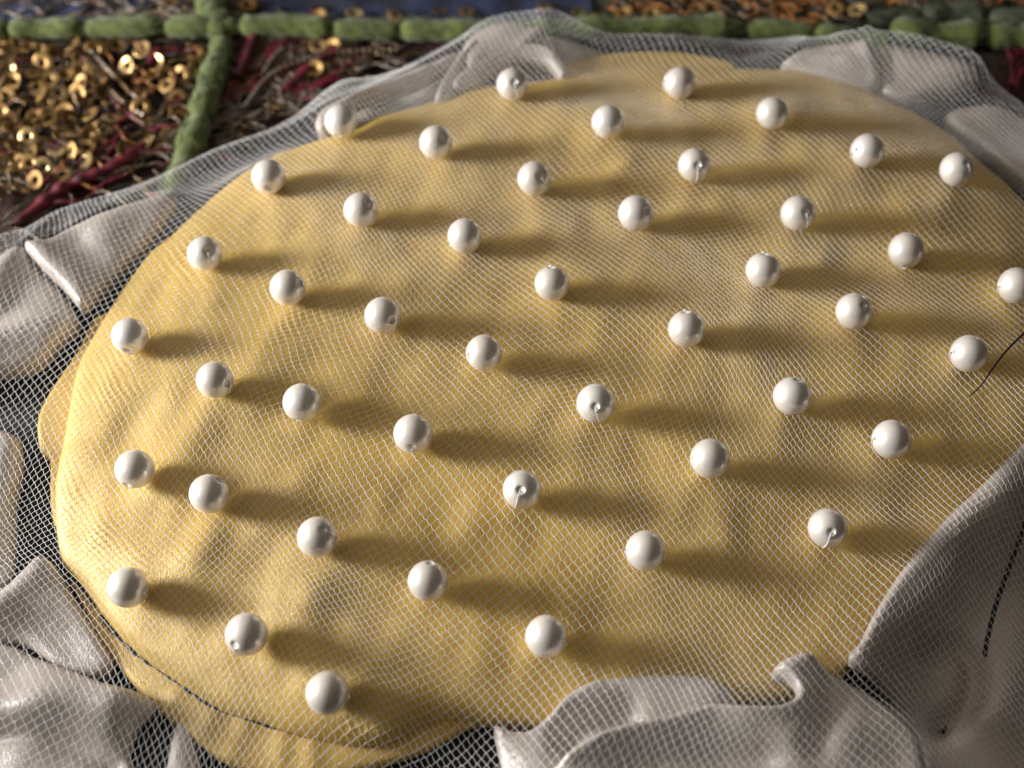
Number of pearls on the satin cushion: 45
